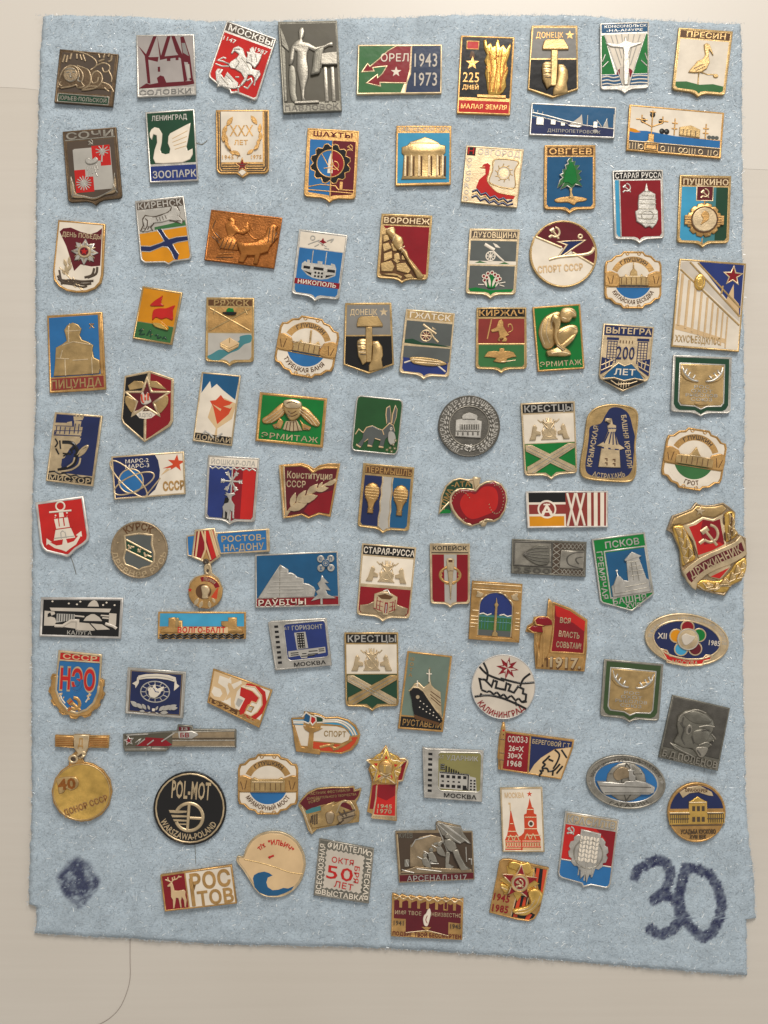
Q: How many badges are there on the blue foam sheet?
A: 96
